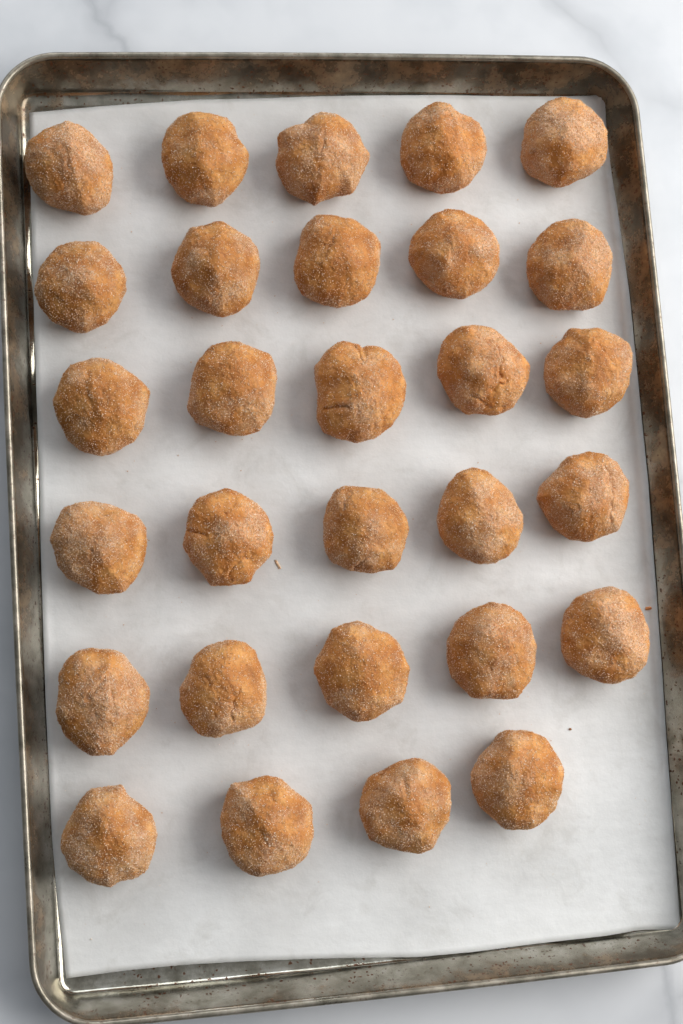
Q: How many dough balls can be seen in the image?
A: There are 29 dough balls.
